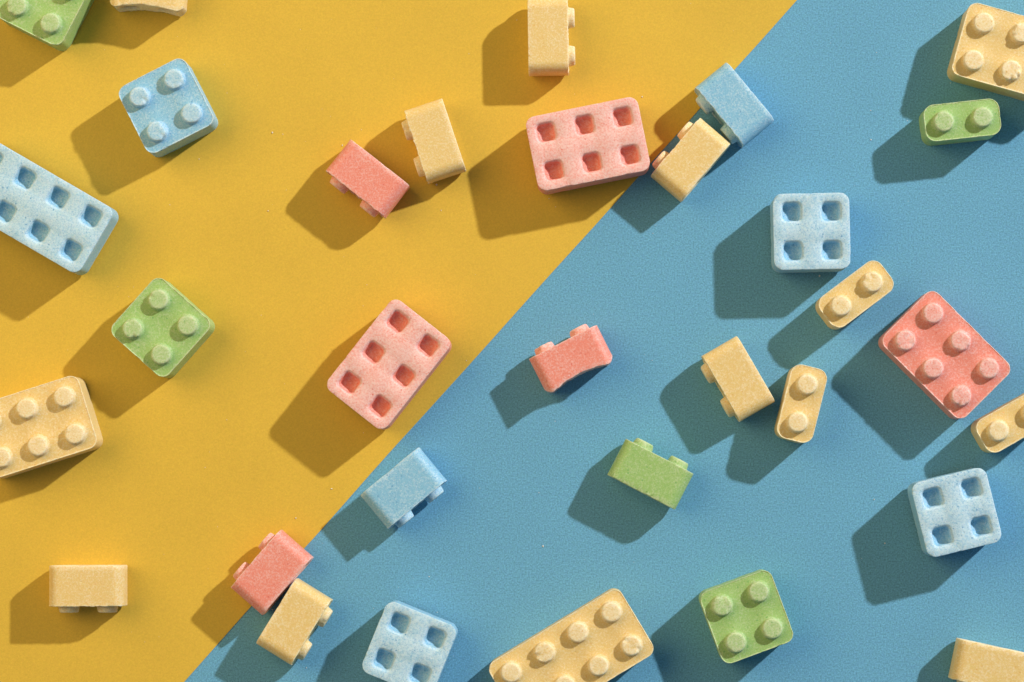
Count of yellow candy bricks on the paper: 14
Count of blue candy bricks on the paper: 7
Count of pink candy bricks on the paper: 6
